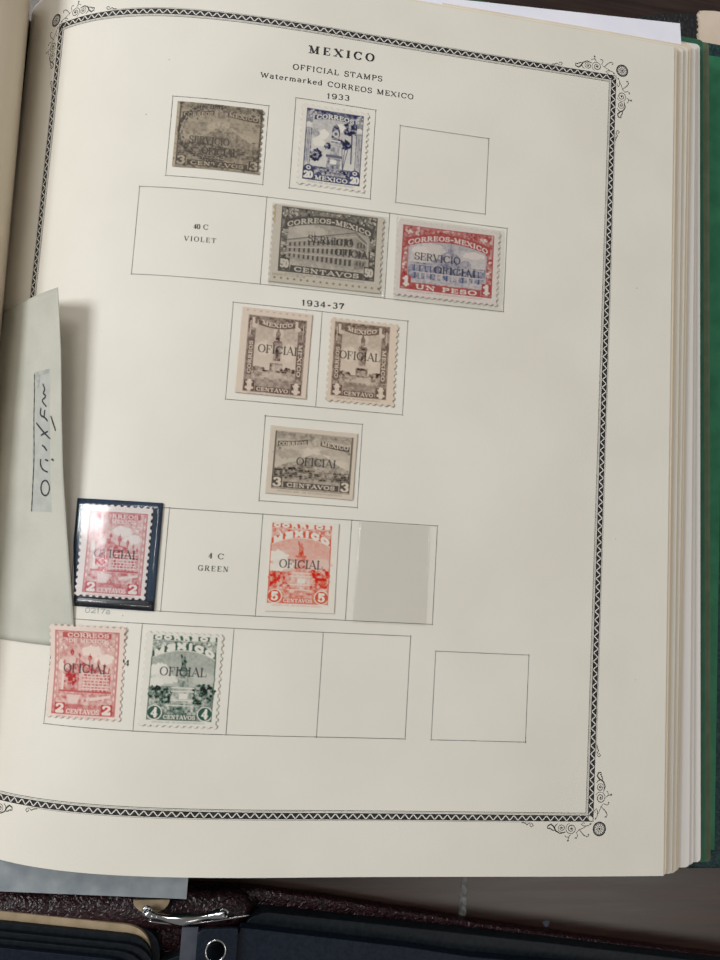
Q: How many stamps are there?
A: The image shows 11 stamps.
